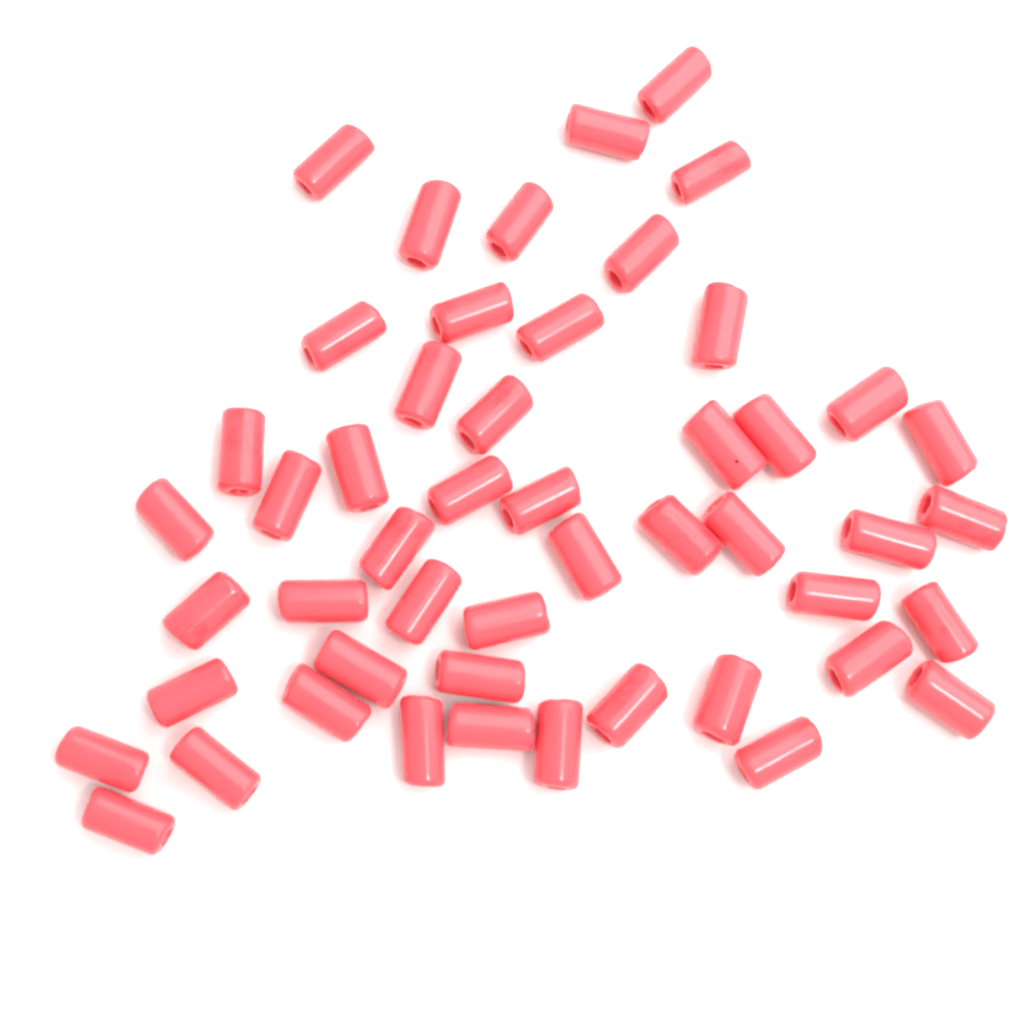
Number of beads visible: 50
